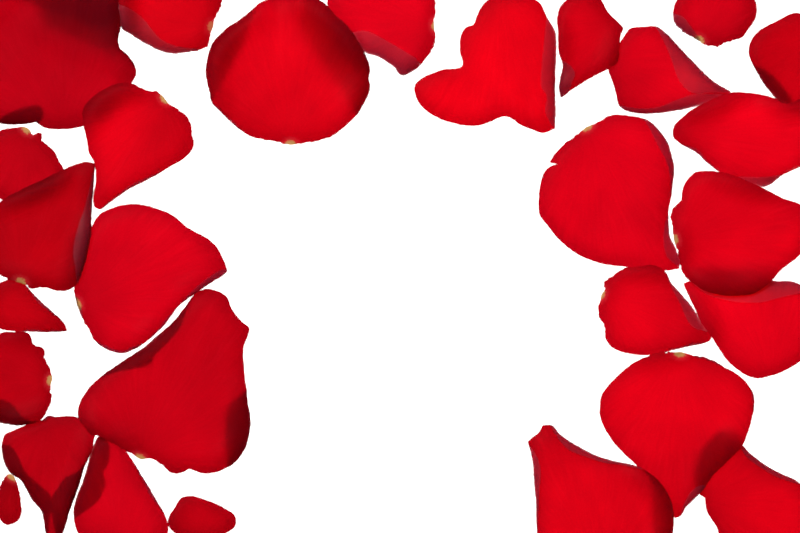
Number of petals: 28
